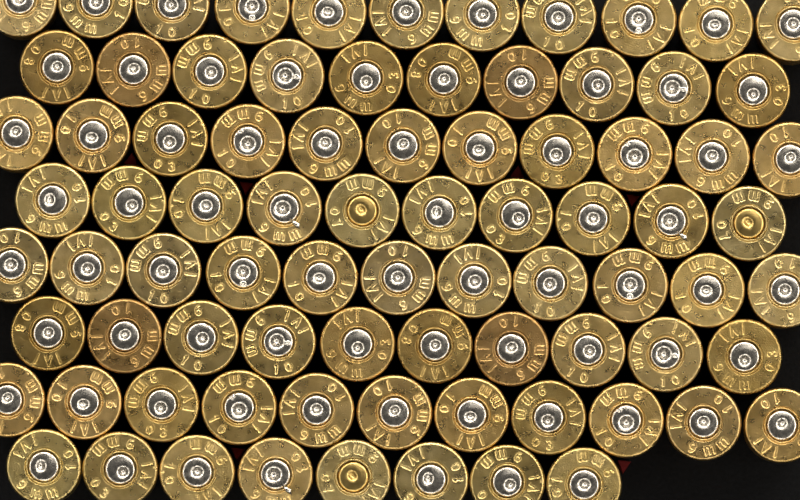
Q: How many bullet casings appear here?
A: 82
